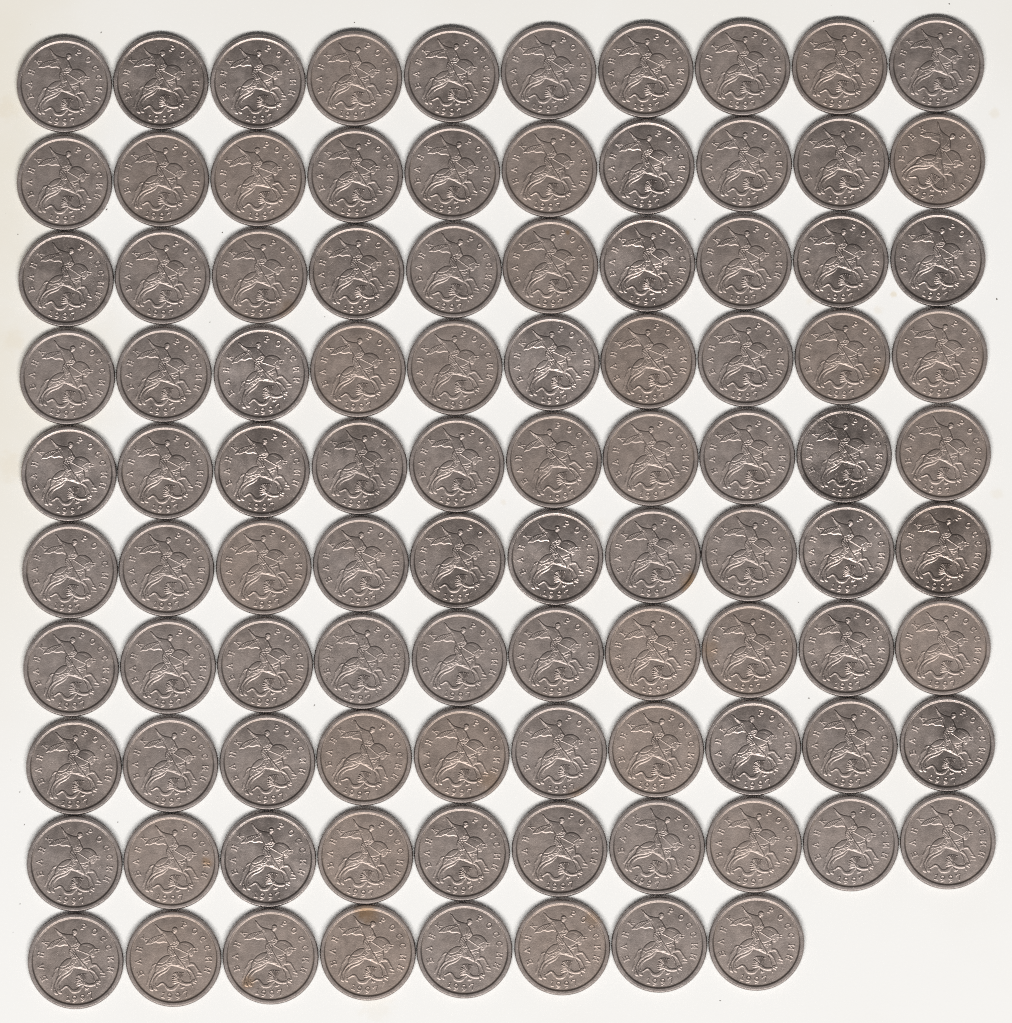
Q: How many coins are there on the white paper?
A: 98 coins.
